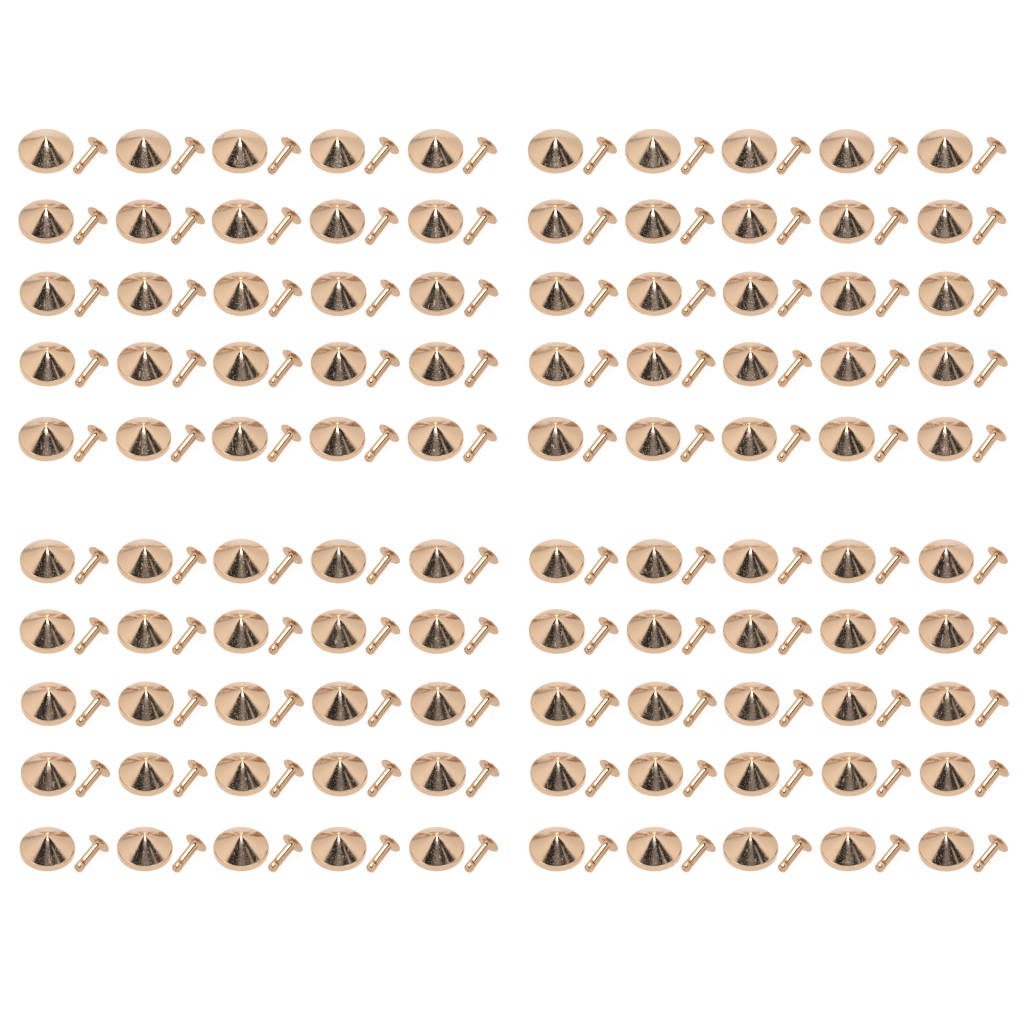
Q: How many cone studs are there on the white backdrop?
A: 100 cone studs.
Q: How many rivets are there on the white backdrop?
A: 100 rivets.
